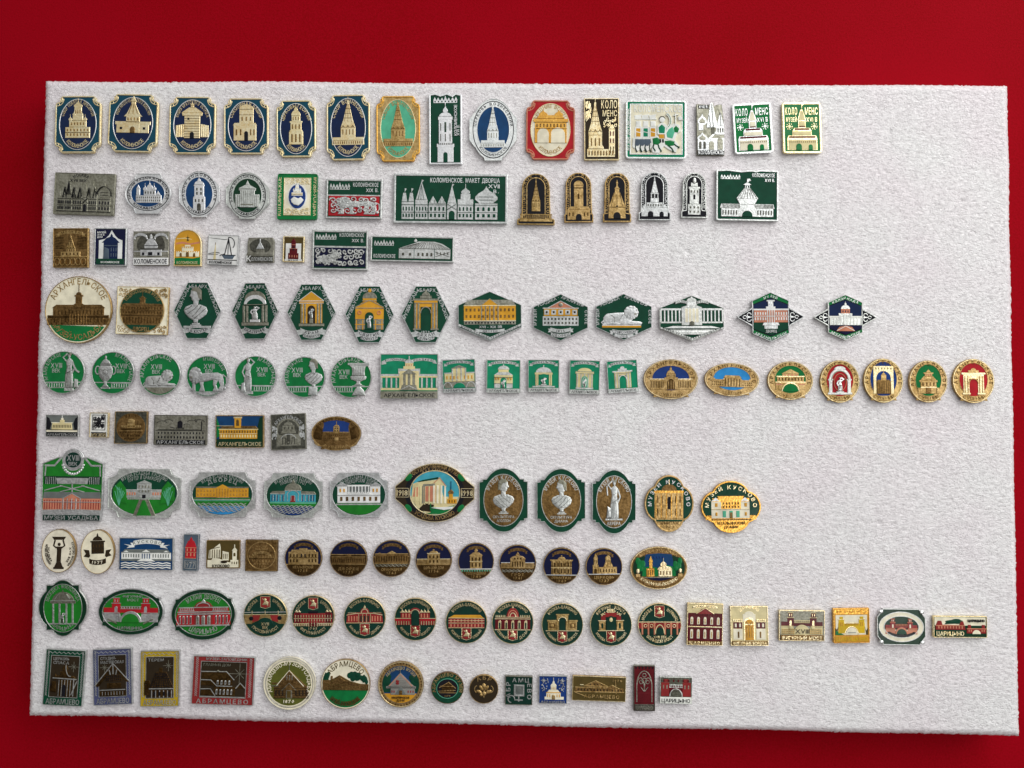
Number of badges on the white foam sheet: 135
